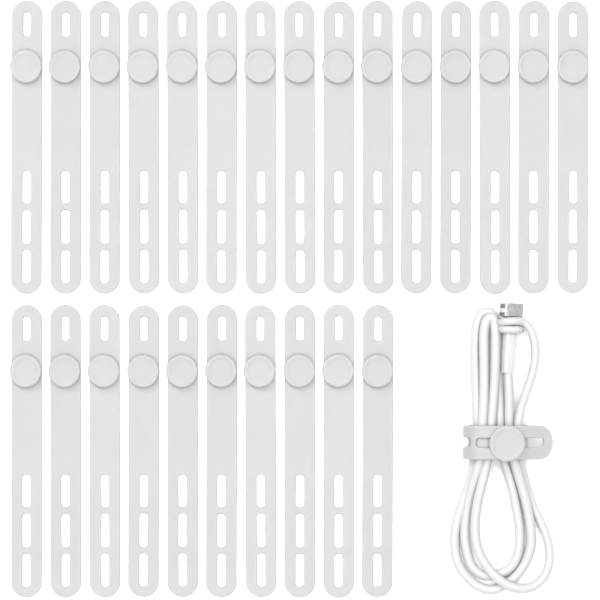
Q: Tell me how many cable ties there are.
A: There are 26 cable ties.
